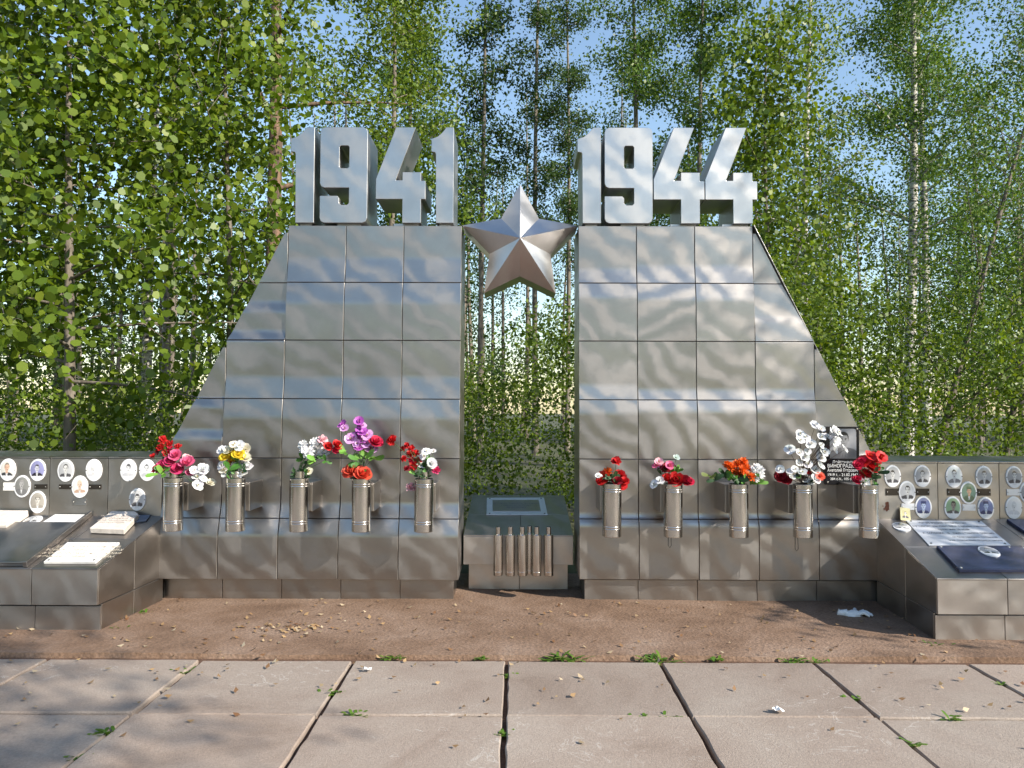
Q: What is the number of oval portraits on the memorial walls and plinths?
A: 25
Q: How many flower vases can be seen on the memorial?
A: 10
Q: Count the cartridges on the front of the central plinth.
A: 6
